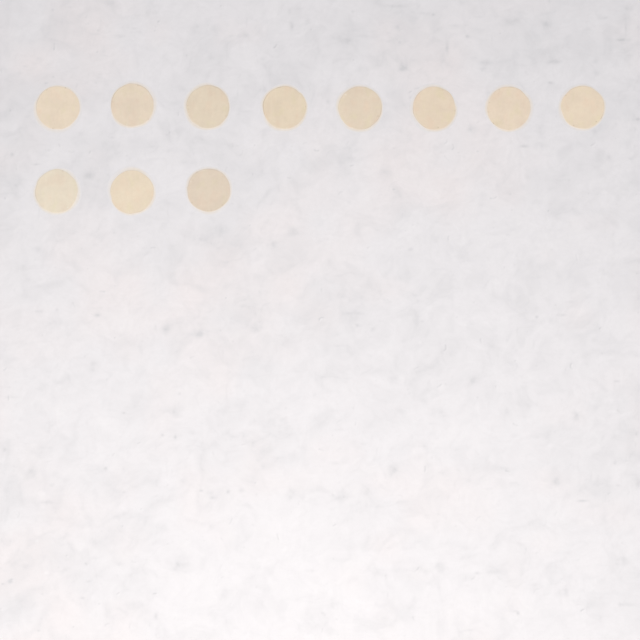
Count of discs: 11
